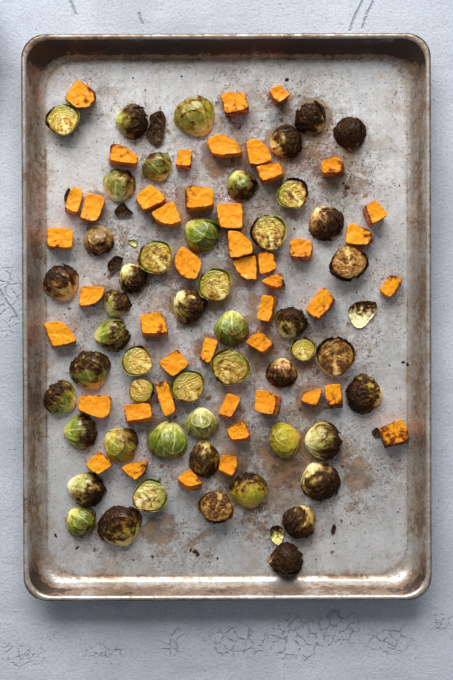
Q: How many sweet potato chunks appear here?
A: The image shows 46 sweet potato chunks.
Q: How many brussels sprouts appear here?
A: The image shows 50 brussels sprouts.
